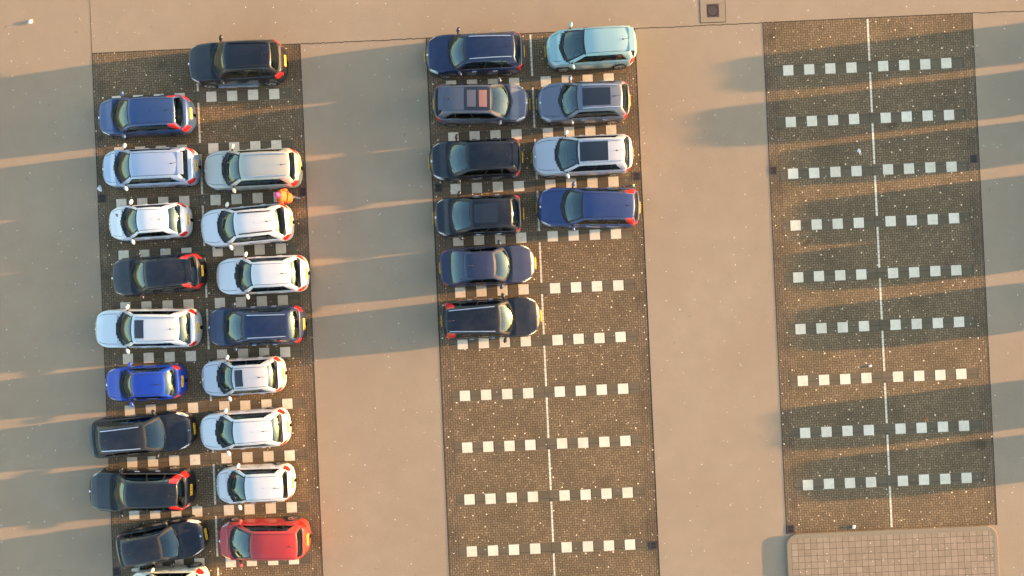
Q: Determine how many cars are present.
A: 29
